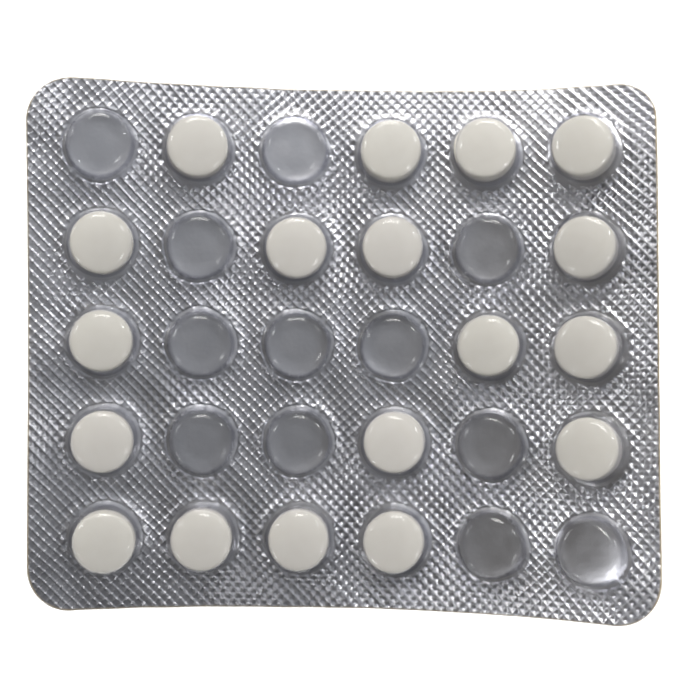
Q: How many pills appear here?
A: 18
